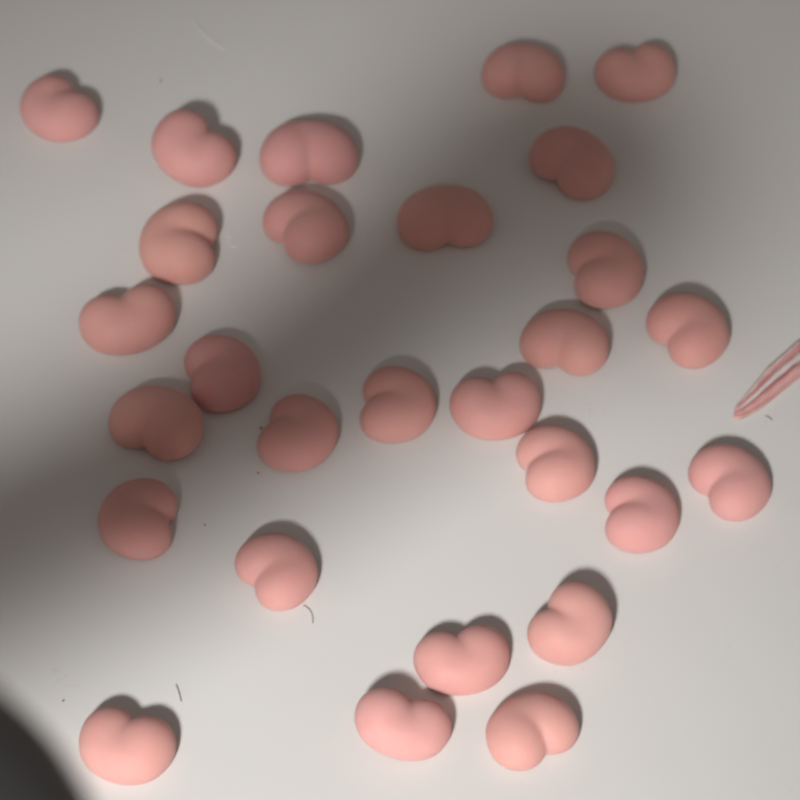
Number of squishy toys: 28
